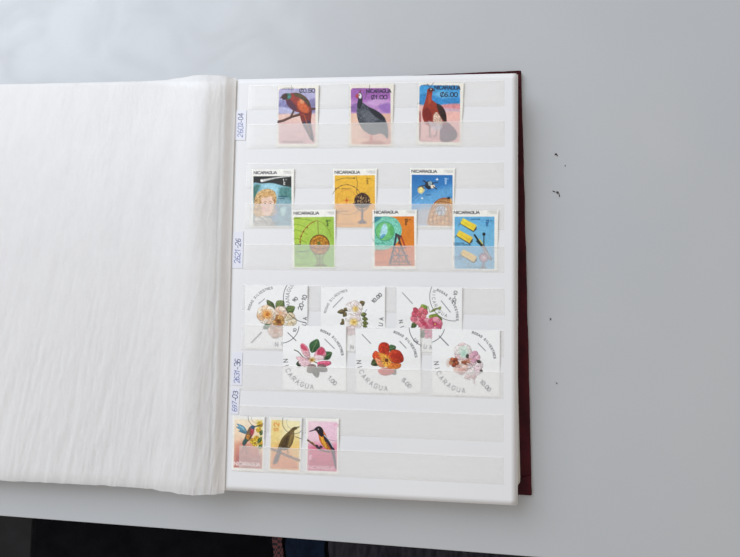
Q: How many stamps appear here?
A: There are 18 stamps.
